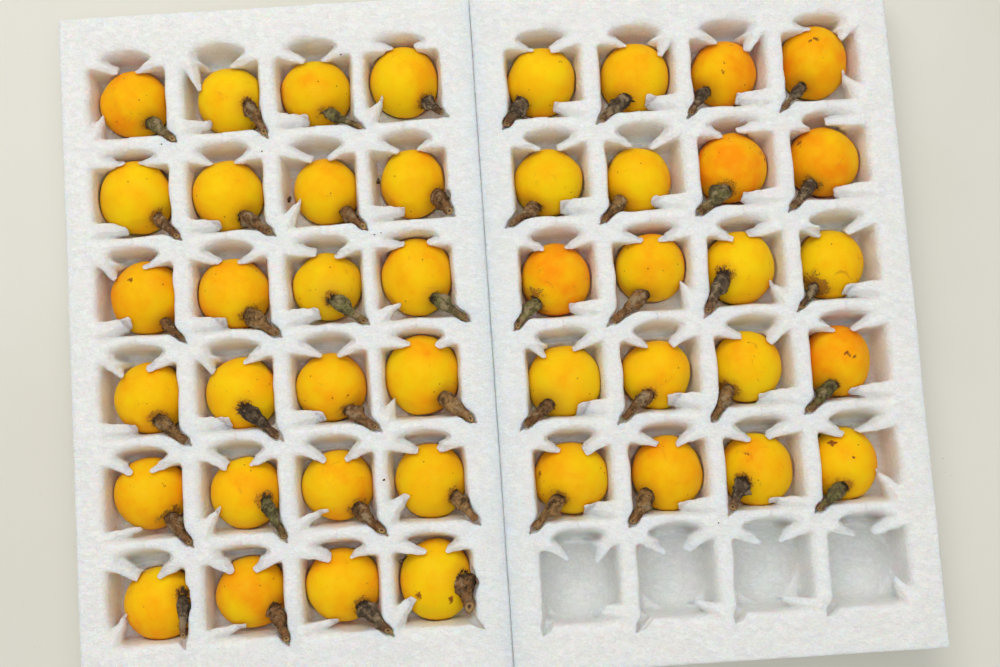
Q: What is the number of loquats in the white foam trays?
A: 44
